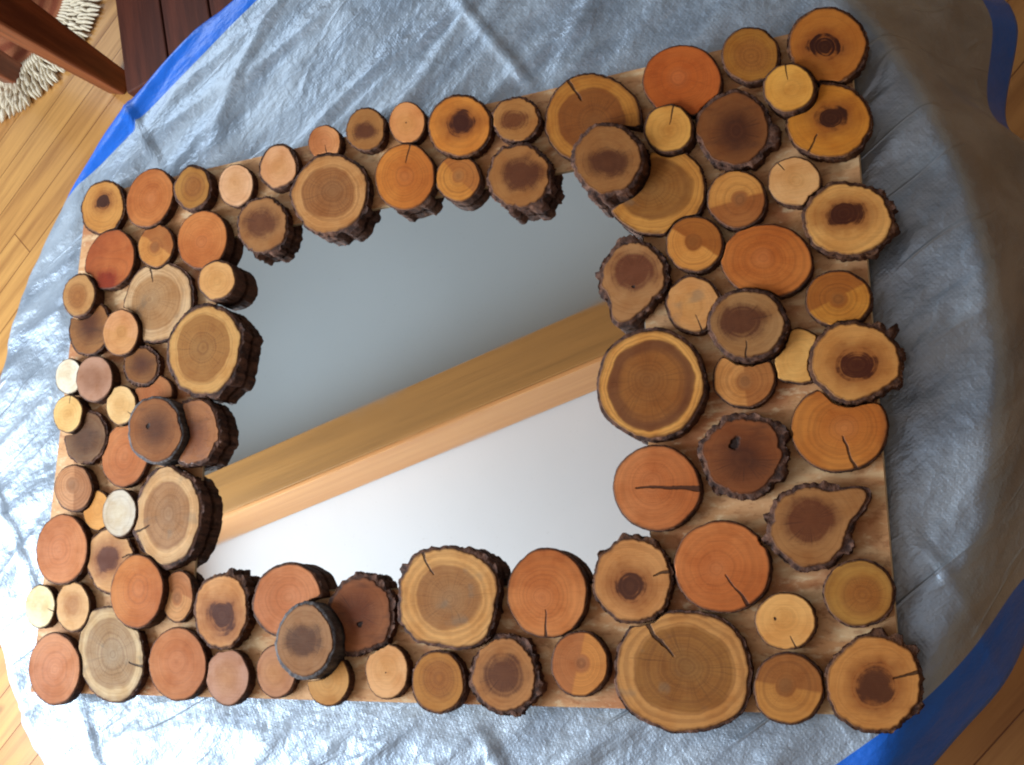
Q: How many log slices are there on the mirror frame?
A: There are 94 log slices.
